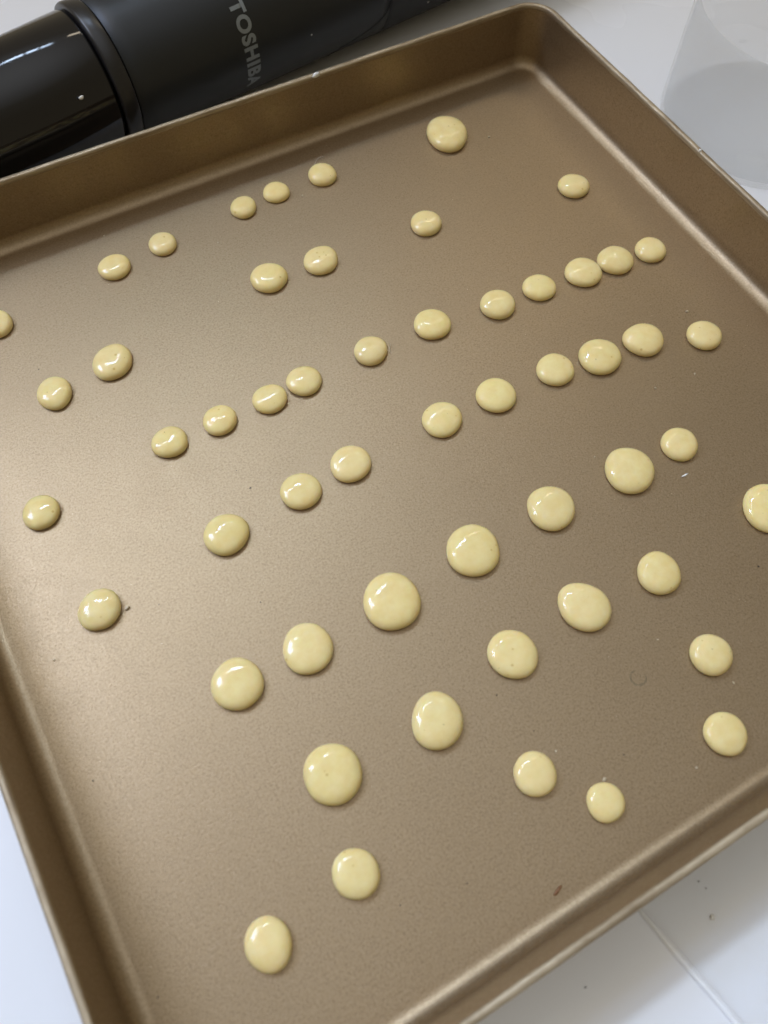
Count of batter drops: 54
